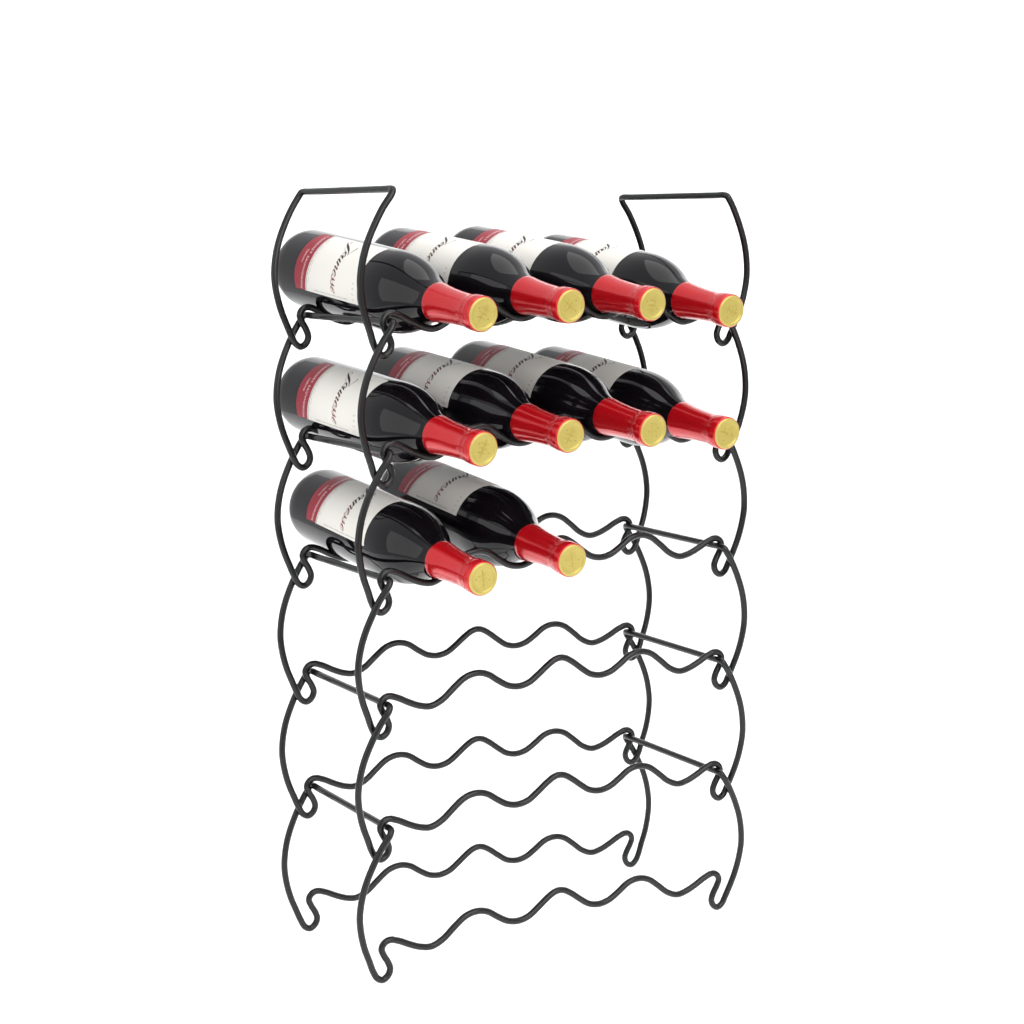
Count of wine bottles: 10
